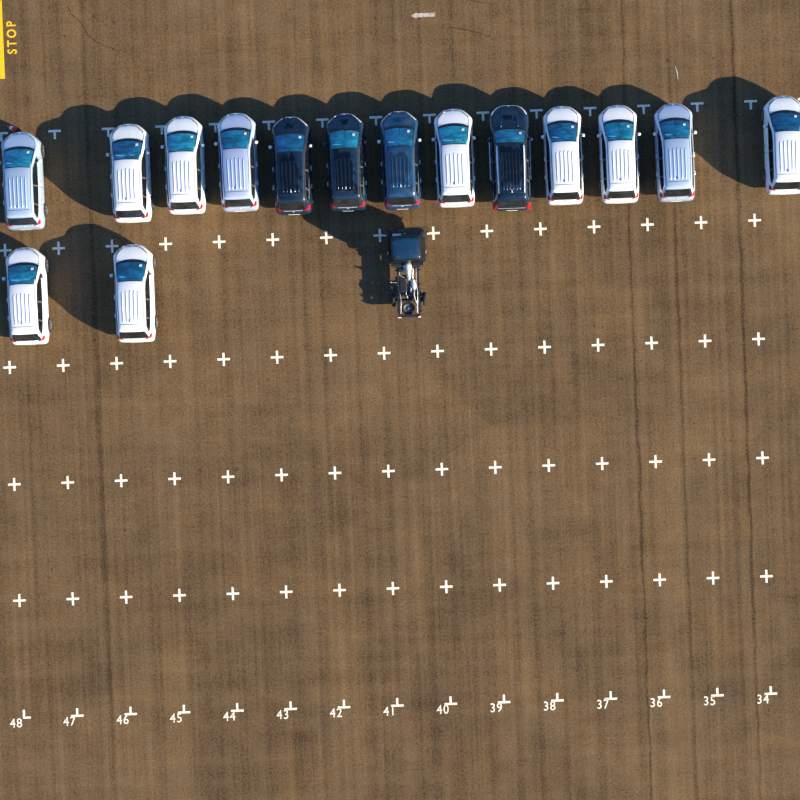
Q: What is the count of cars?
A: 15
